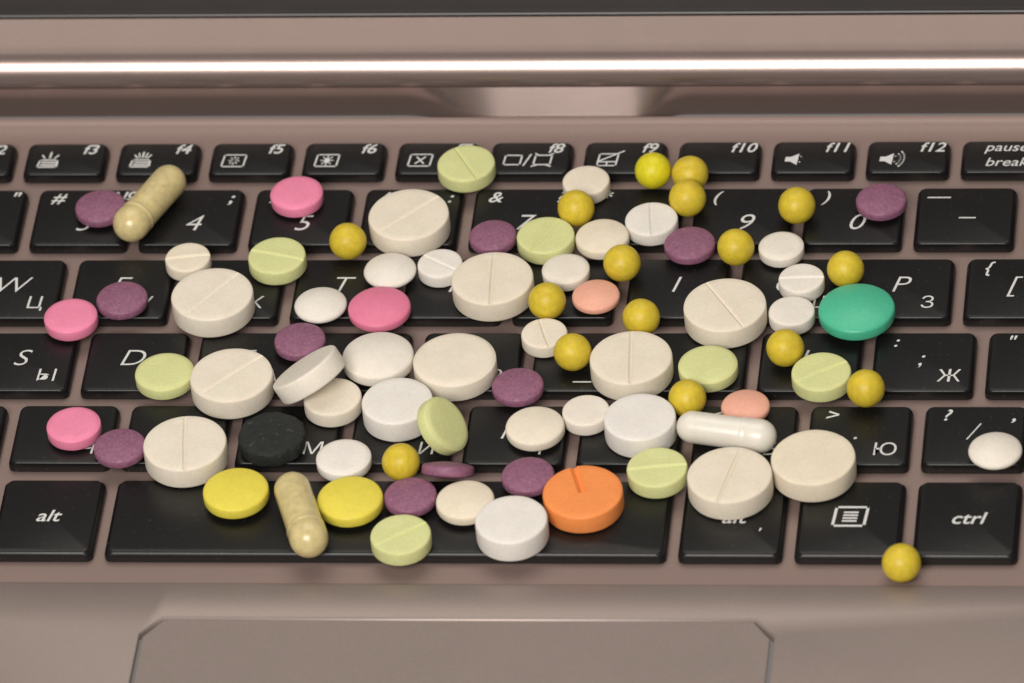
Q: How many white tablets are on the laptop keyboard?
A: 33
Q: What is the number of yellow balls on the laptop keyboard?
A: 17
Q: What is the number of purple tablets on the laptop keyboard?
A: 11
